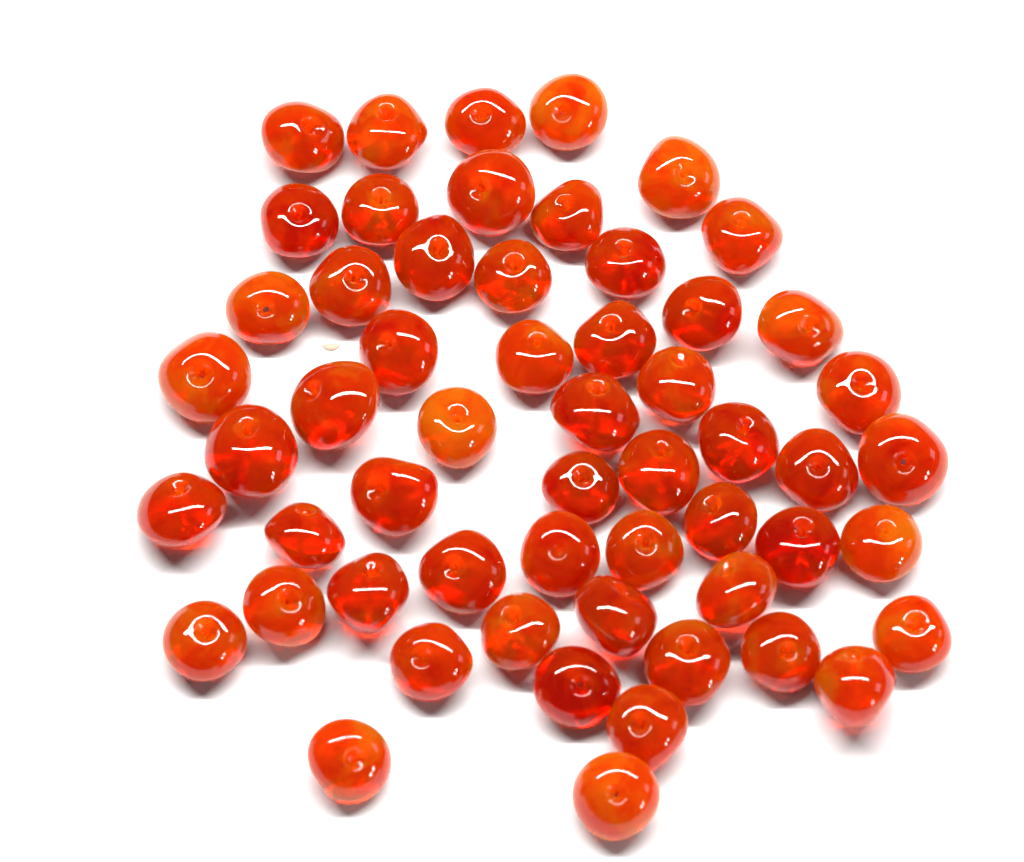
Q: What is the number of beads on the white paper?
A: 56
